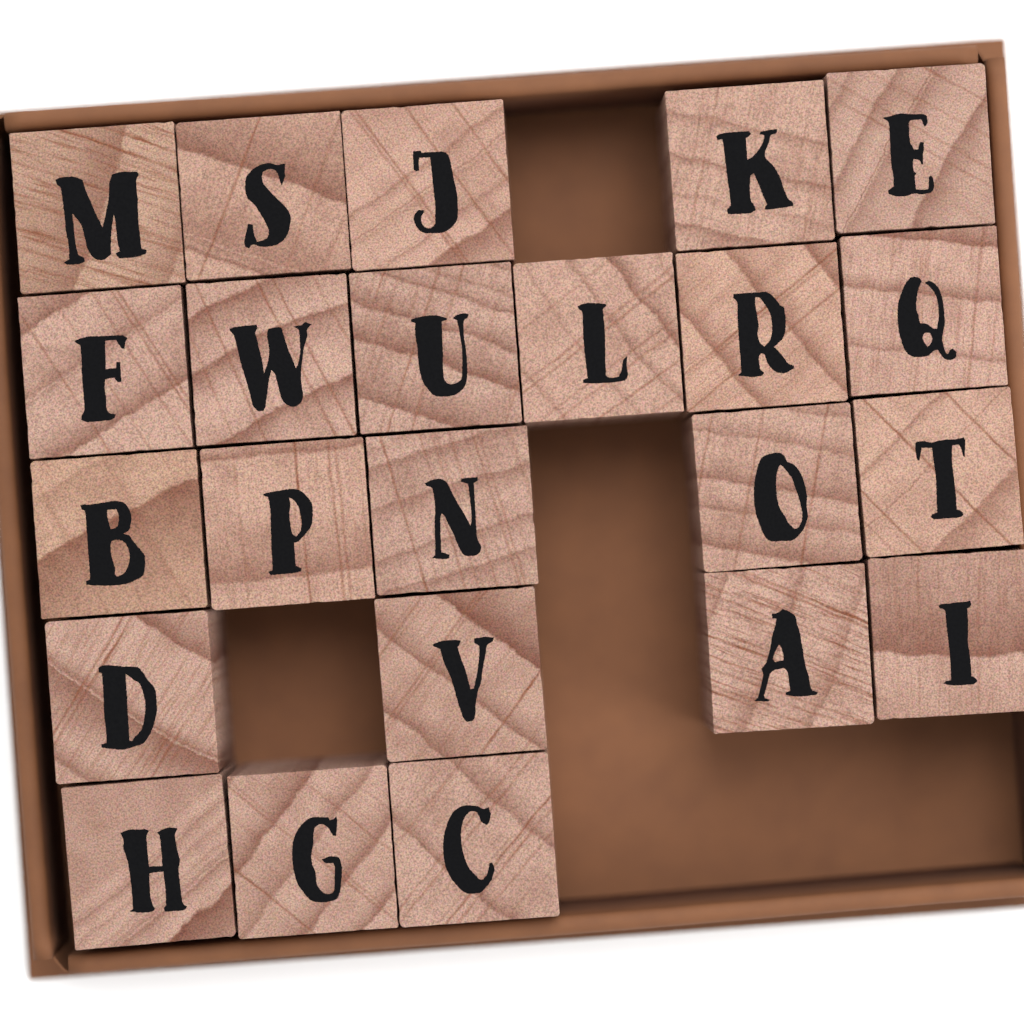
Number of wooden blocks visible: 23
